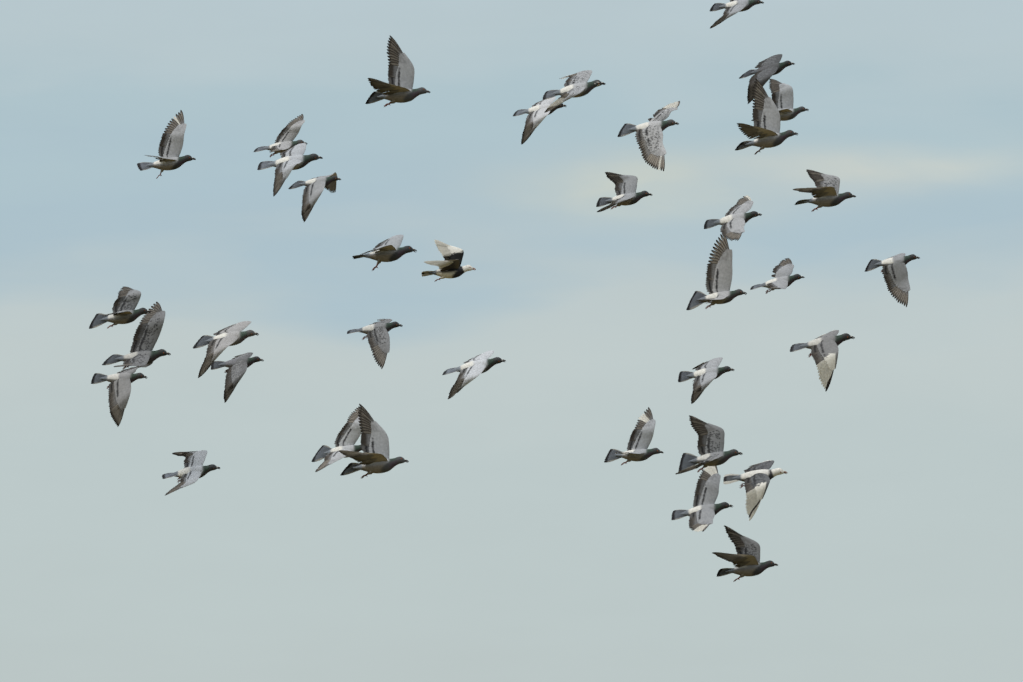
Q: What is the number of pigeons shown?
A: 37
